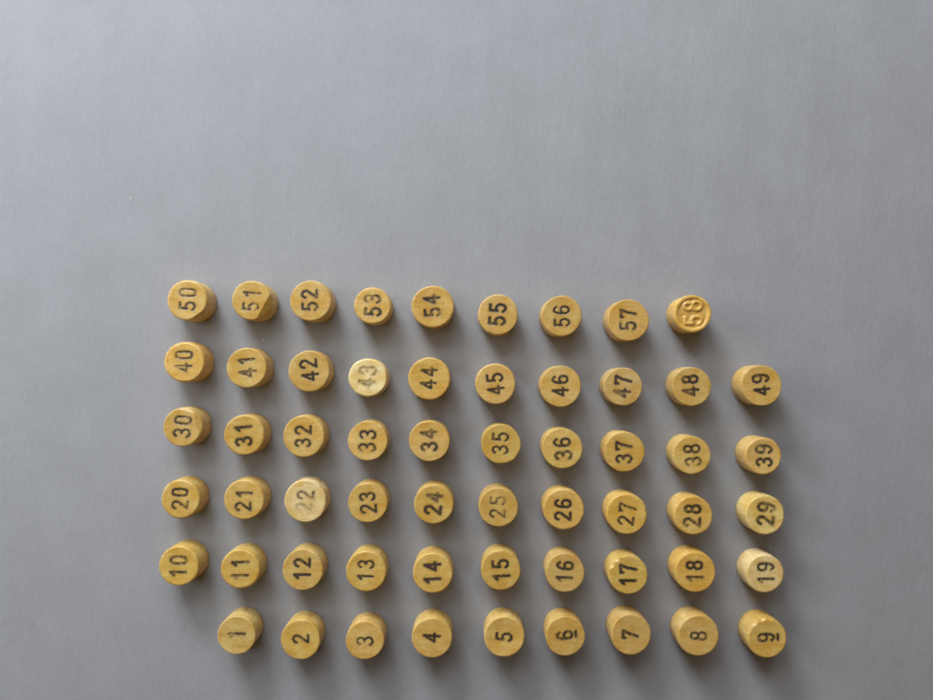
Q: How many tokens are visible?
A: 58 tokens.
